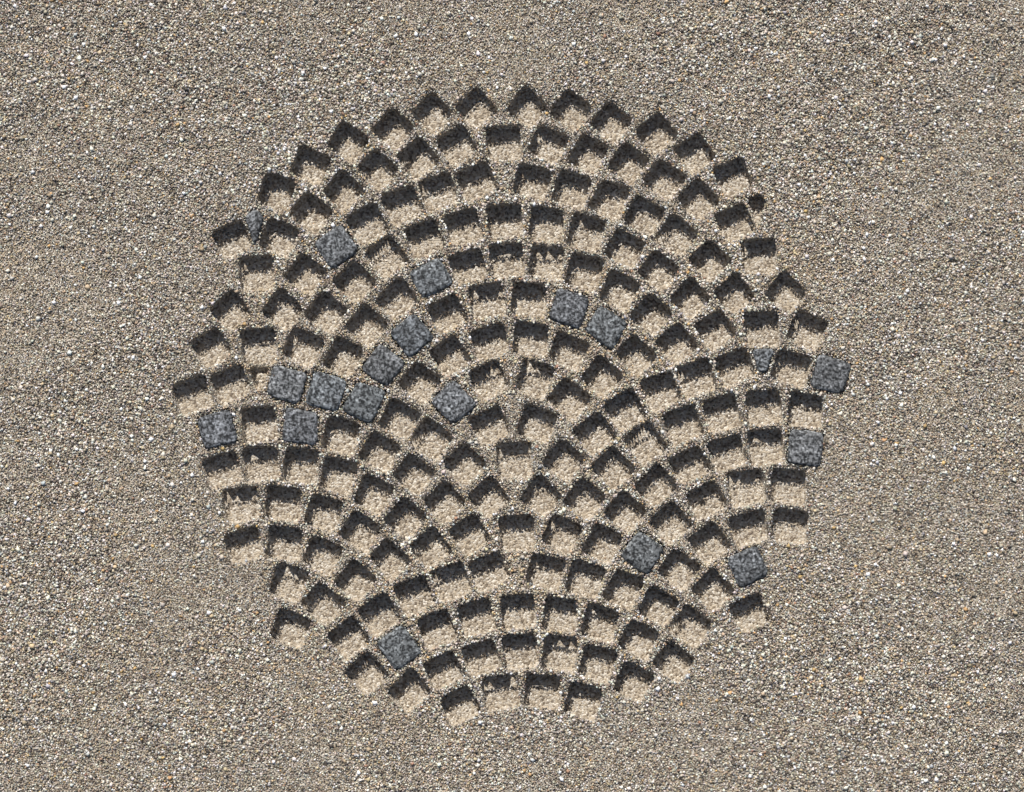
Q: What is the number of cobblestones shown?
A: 19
